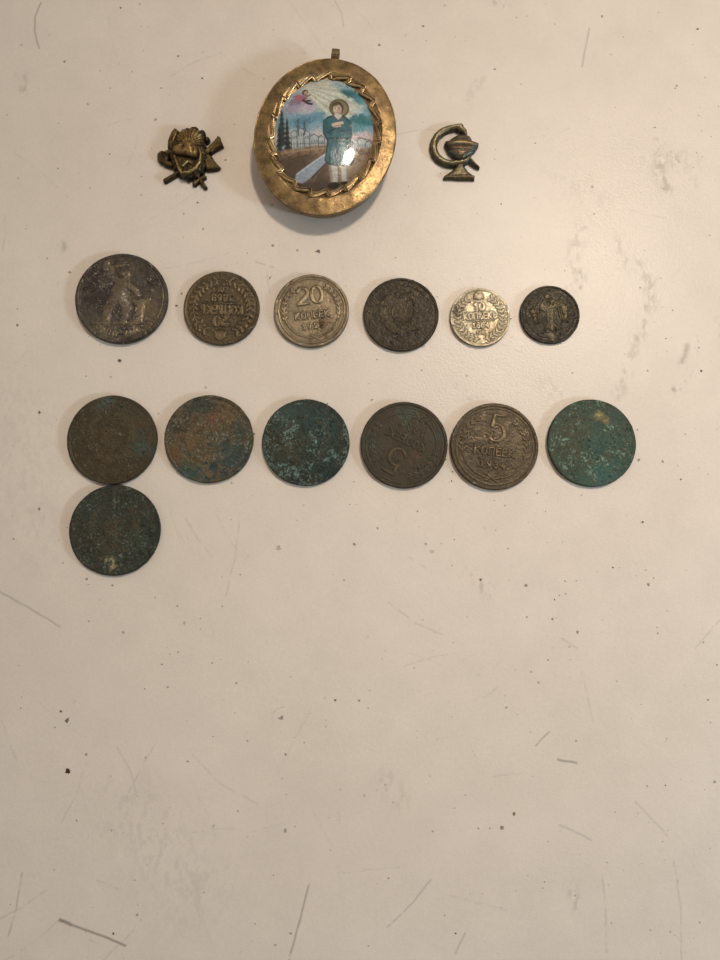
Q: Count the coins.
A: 13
